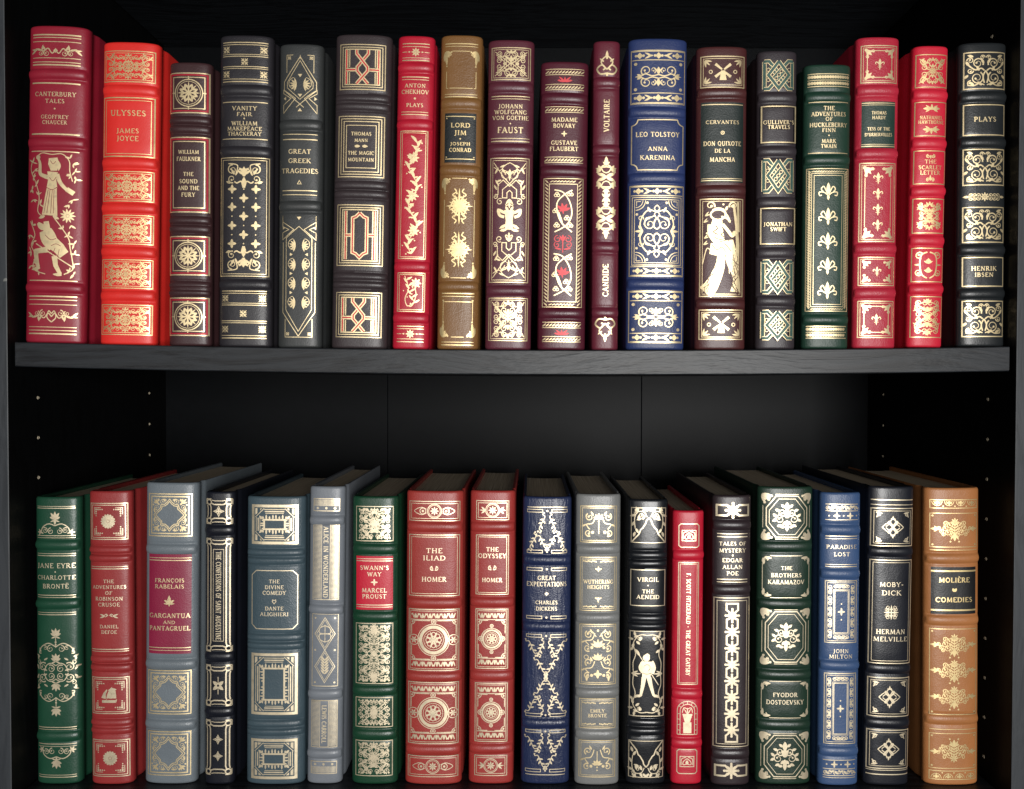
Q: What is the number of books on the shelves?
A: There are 36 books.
